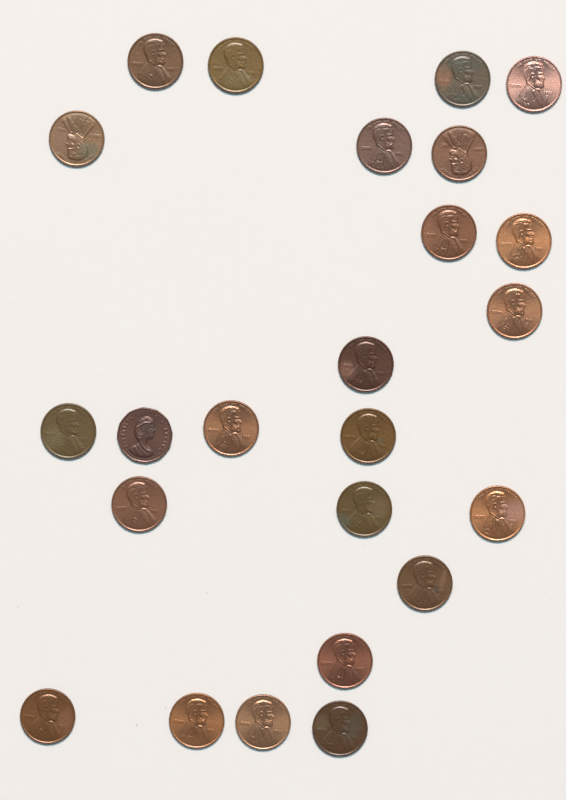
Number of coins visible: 24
